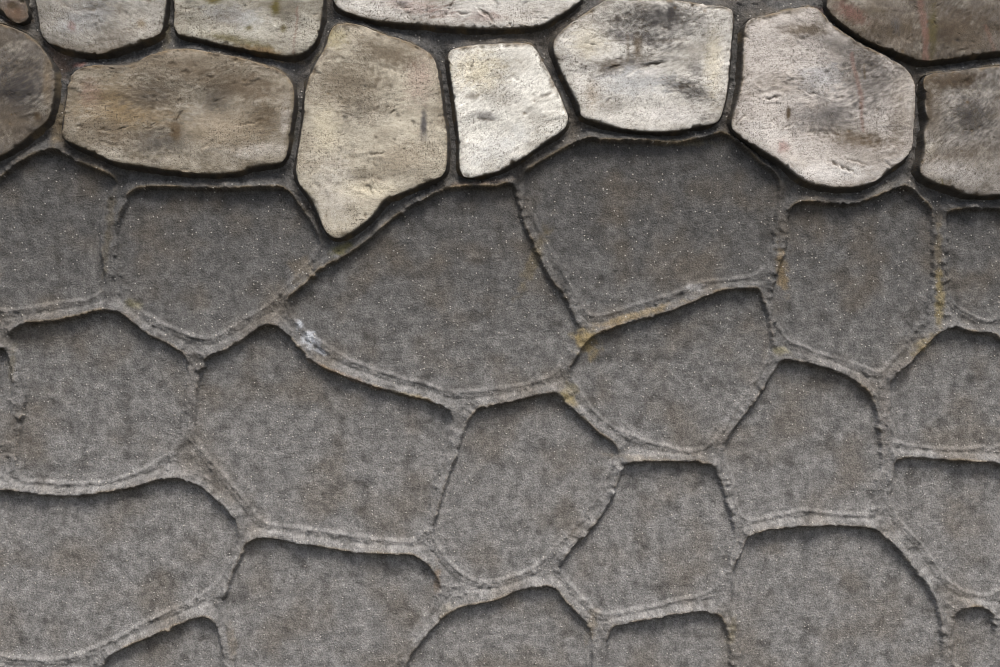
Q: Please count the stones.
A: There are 12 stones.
